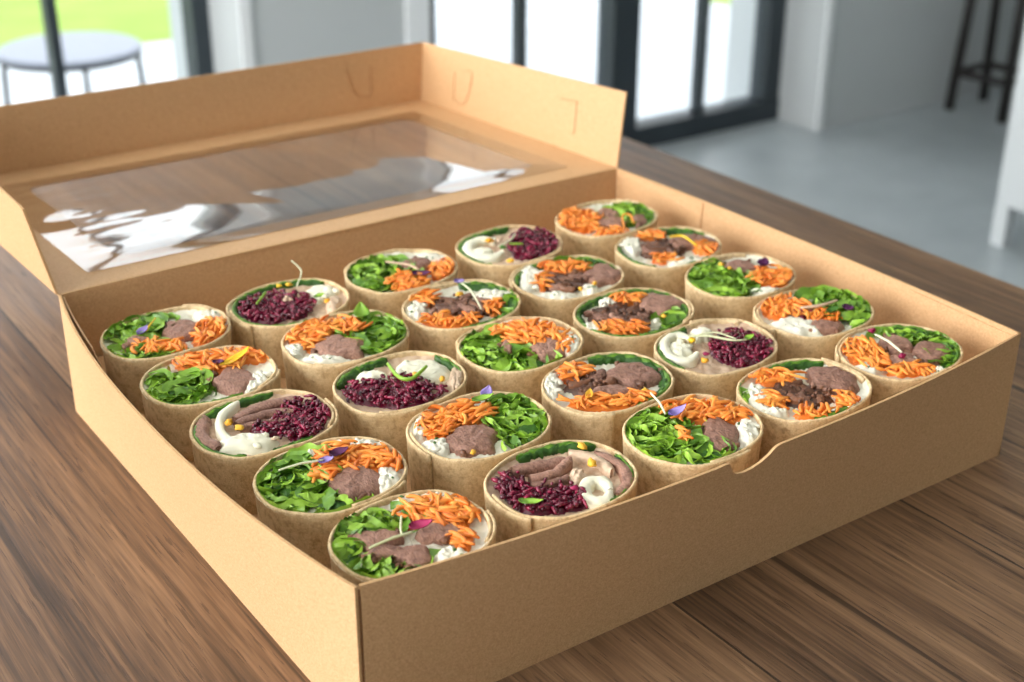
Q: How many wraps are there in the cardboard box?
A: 25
